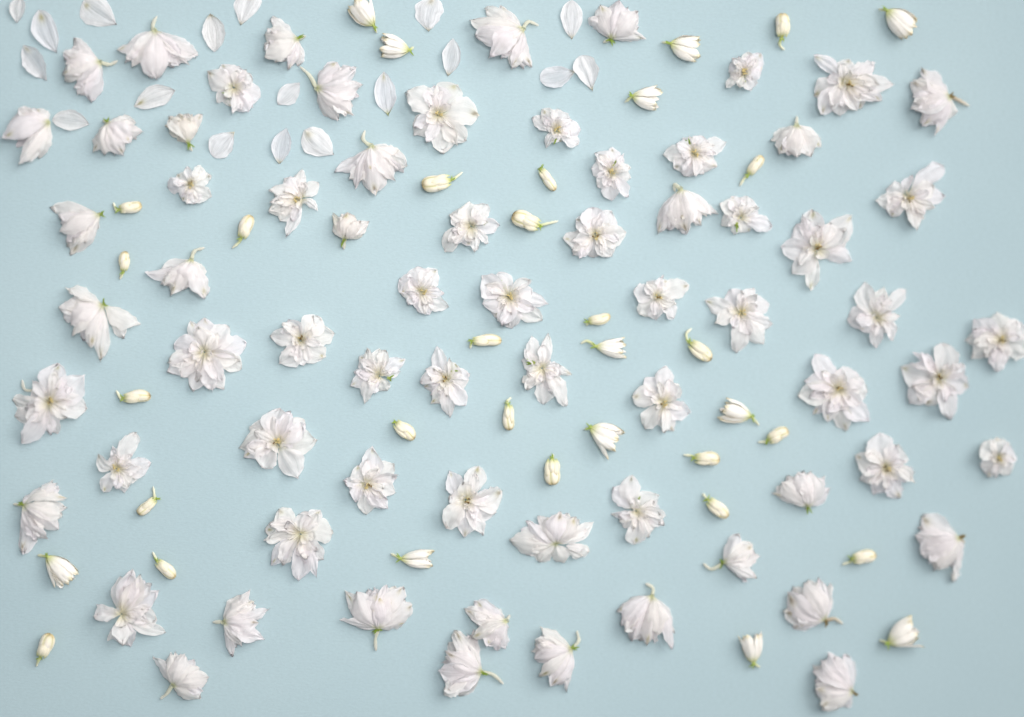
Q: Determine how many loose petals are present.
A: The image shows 18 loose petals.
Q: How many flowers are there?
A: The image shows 69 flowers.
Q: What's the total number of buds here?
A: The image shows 34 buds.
